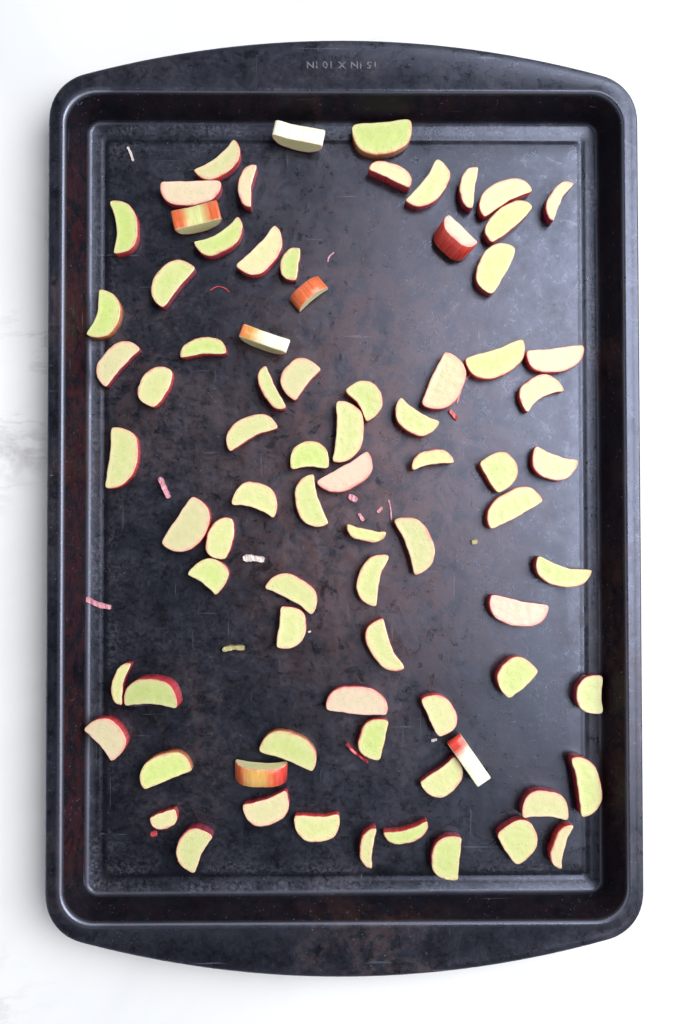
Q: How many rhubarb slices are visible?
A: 79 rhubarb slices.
